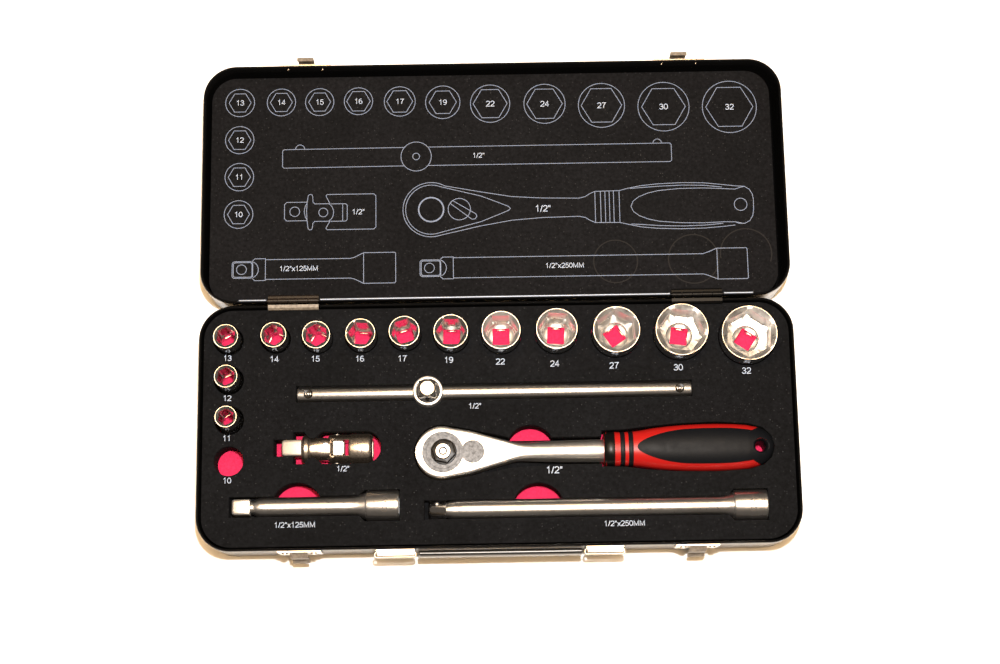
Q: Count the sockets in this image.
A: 13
